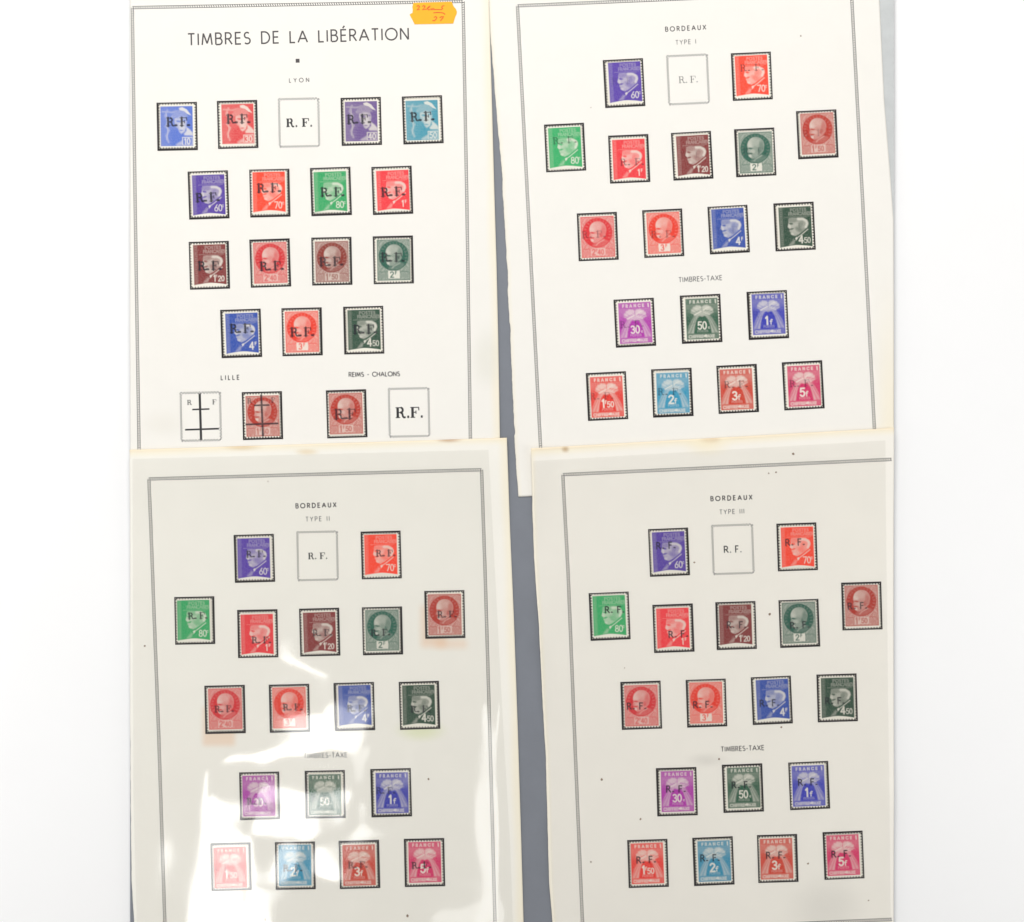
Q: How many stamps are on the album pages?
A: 71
